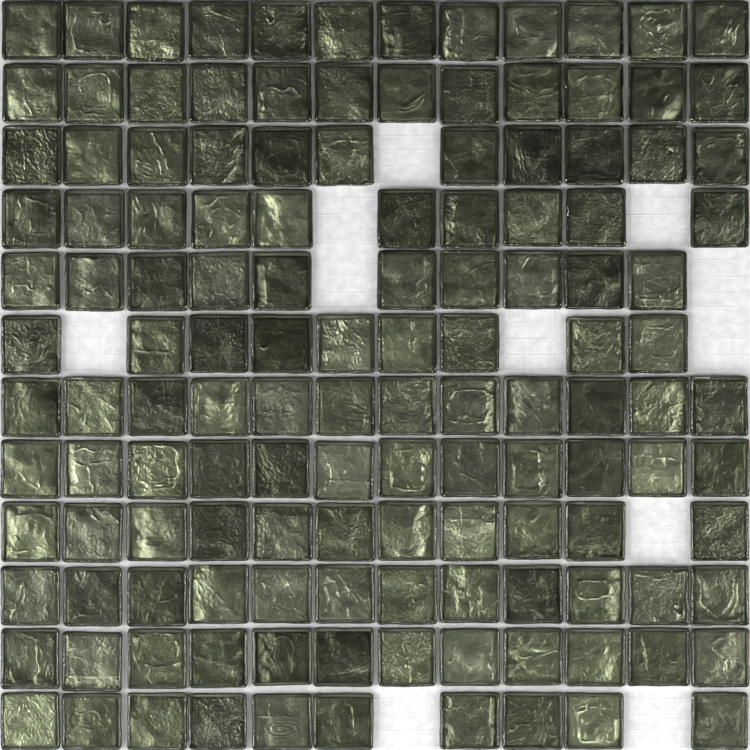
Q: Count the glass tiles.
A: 133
